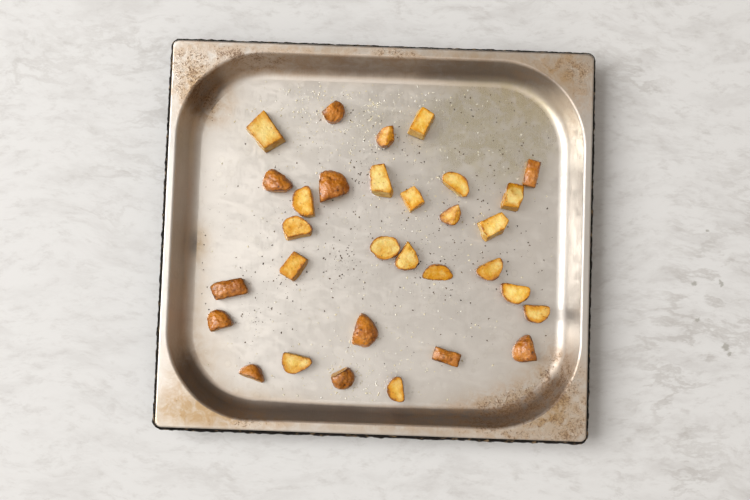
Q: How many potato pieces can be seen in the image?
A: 31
